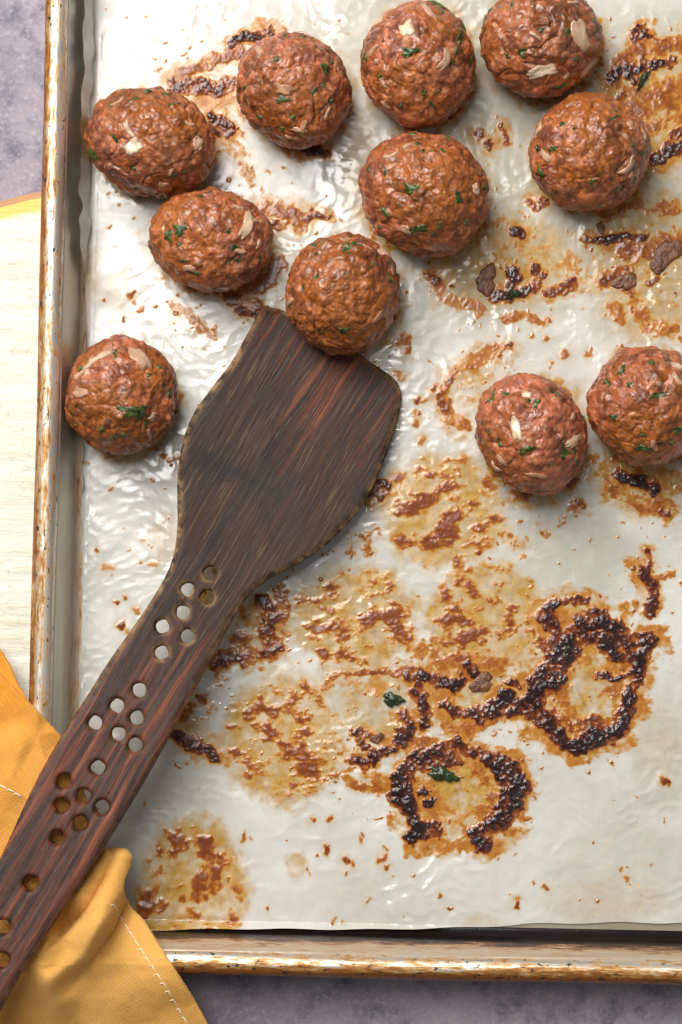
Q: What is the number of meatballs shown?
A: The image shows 11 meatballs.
